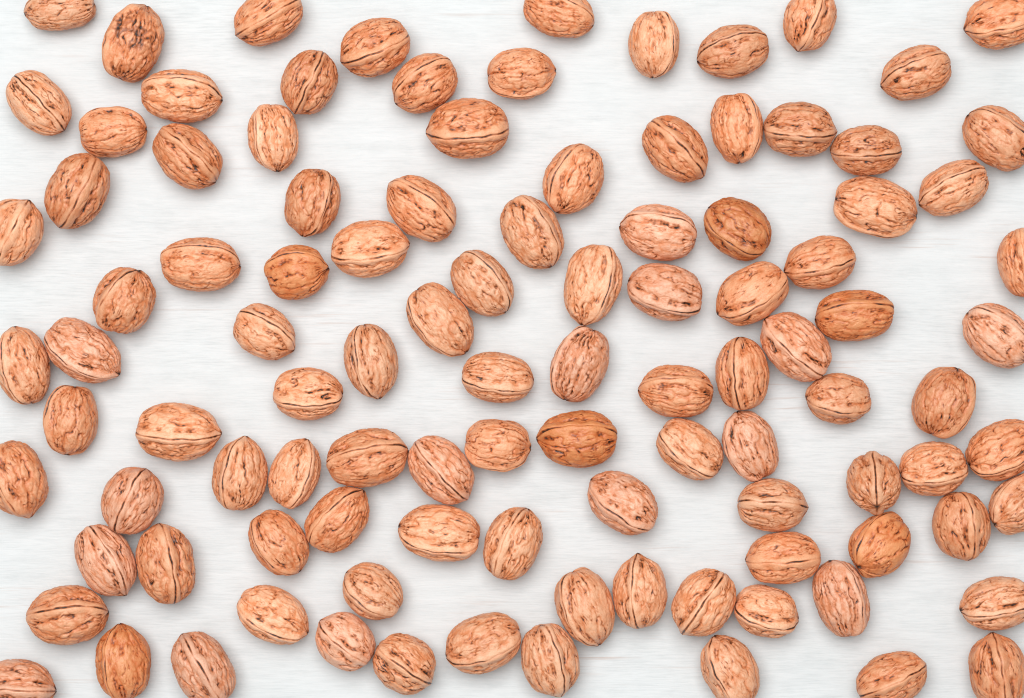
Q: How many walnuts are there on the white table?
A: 105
